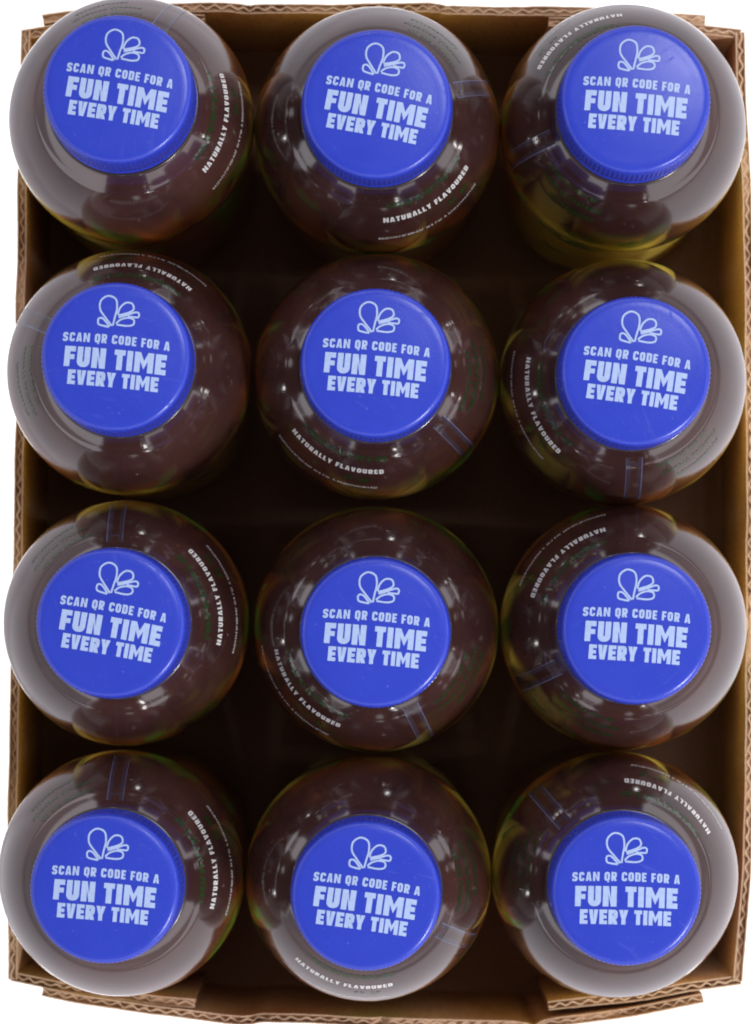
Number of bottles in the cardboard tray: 12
